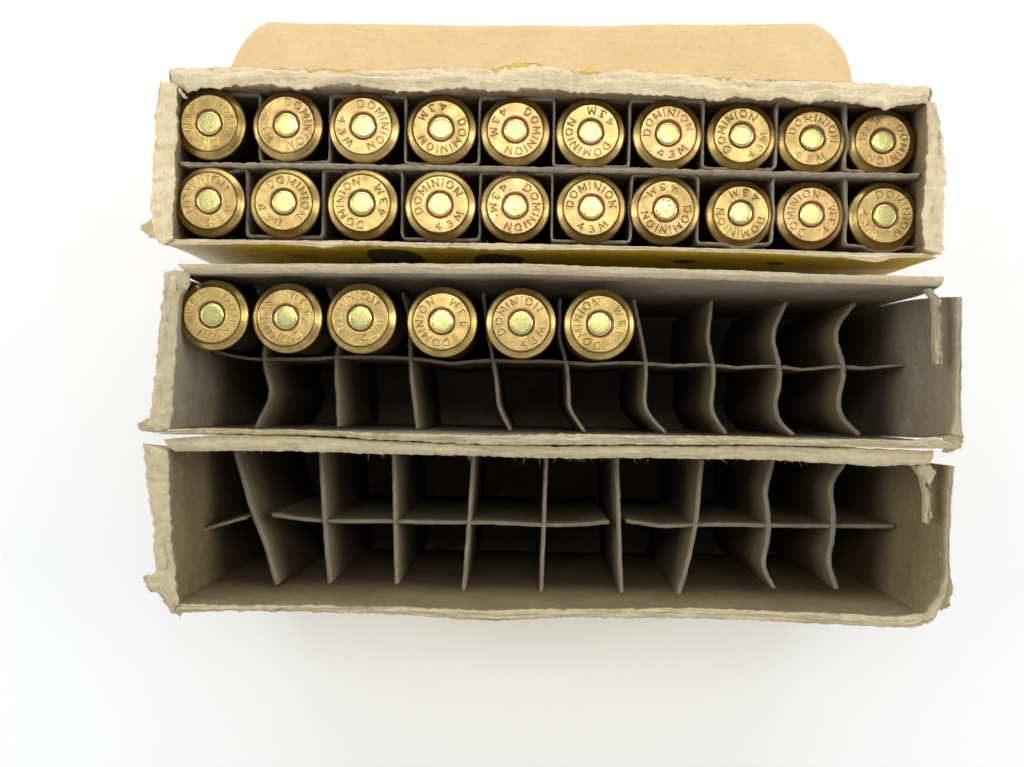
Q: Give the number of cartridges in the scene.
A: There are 26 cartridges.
